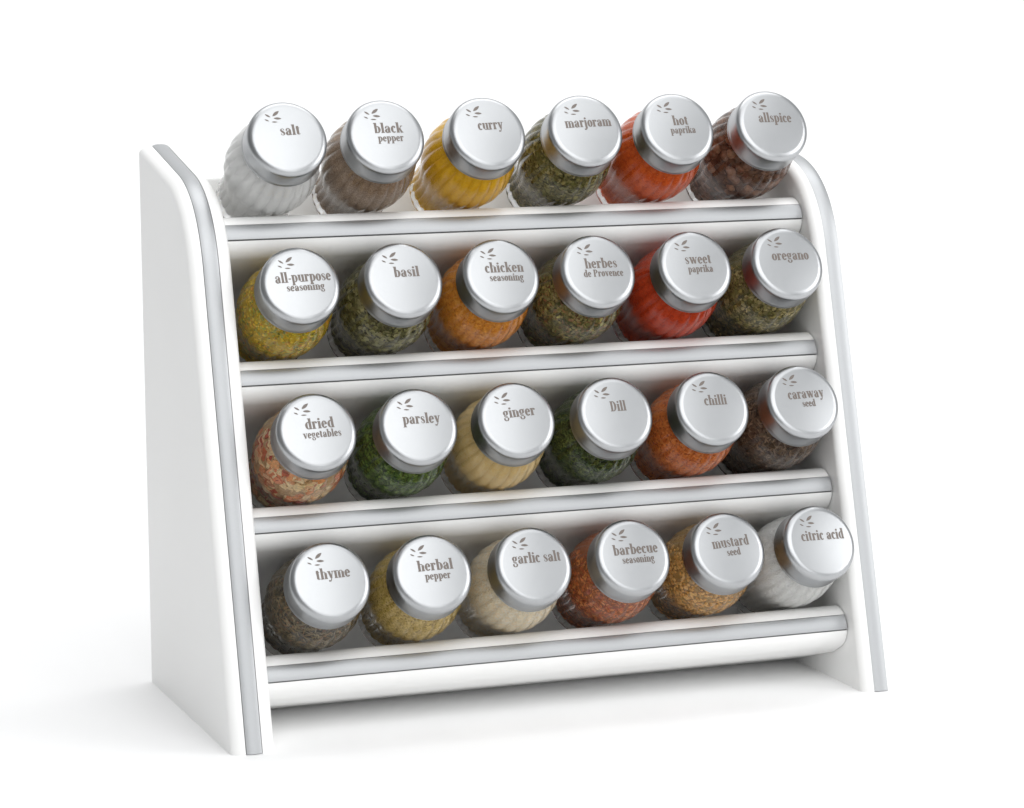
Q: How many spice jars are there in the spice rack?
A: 24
